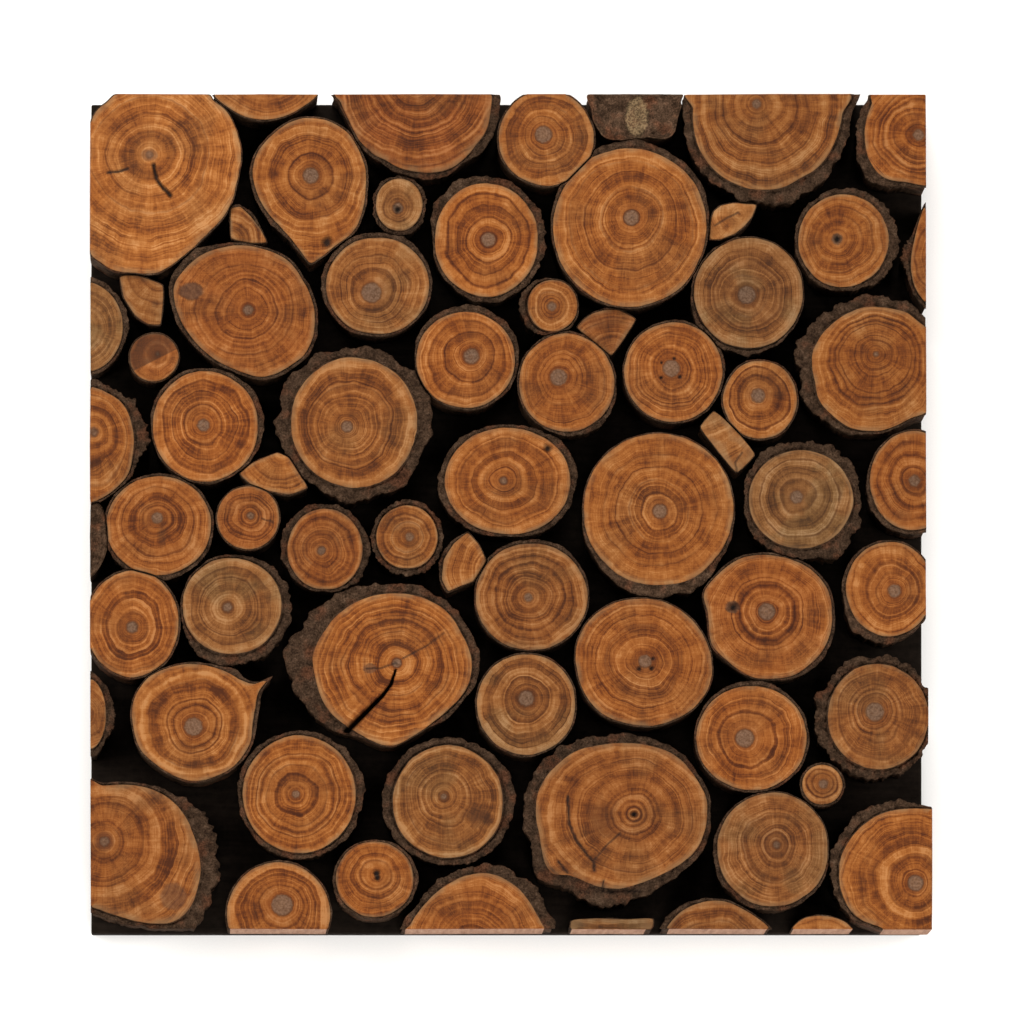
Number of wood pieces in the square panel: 68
